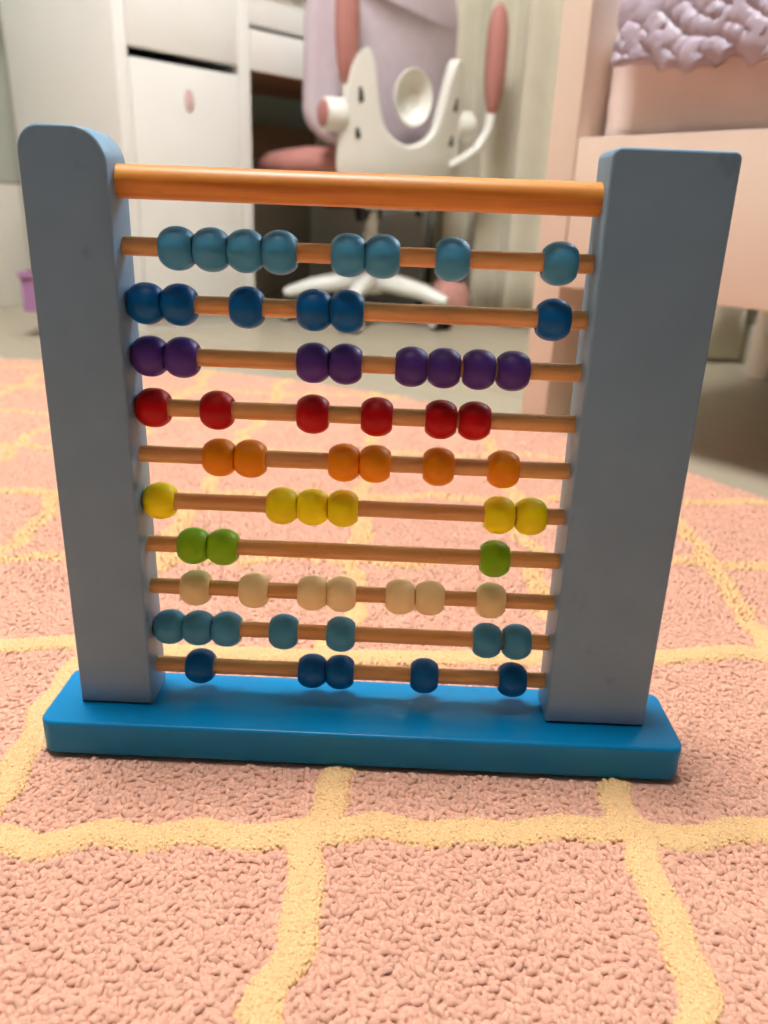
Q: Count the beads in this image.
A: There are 62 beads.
